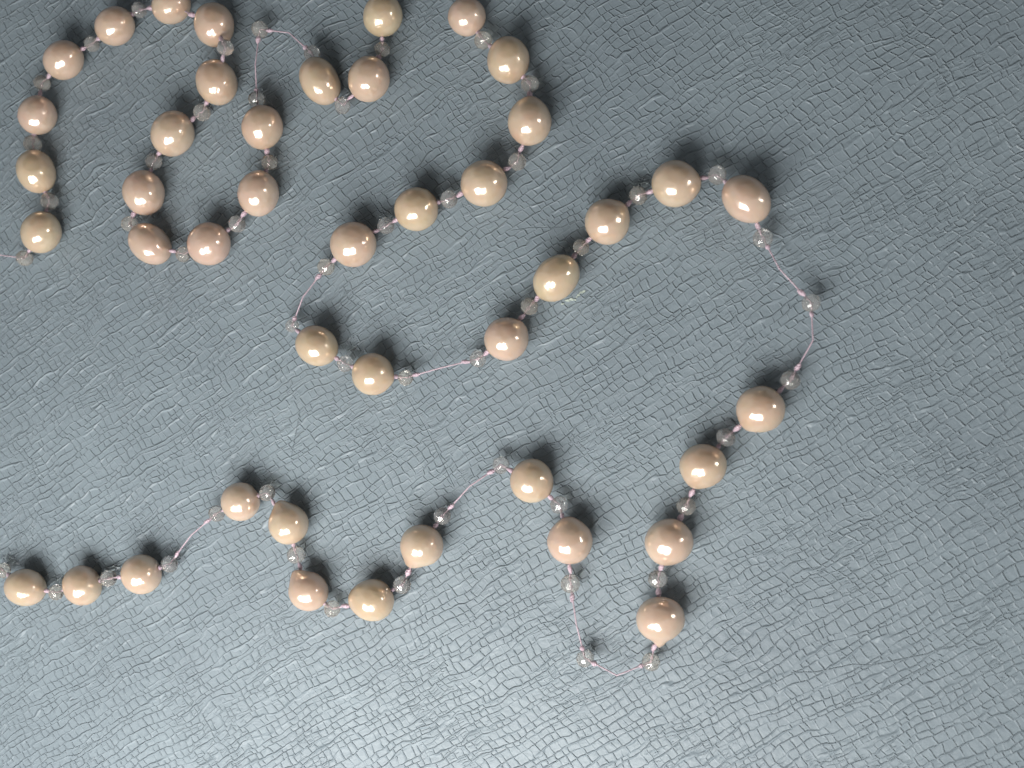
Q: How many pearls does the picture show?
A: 44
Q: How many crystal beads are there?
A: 53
